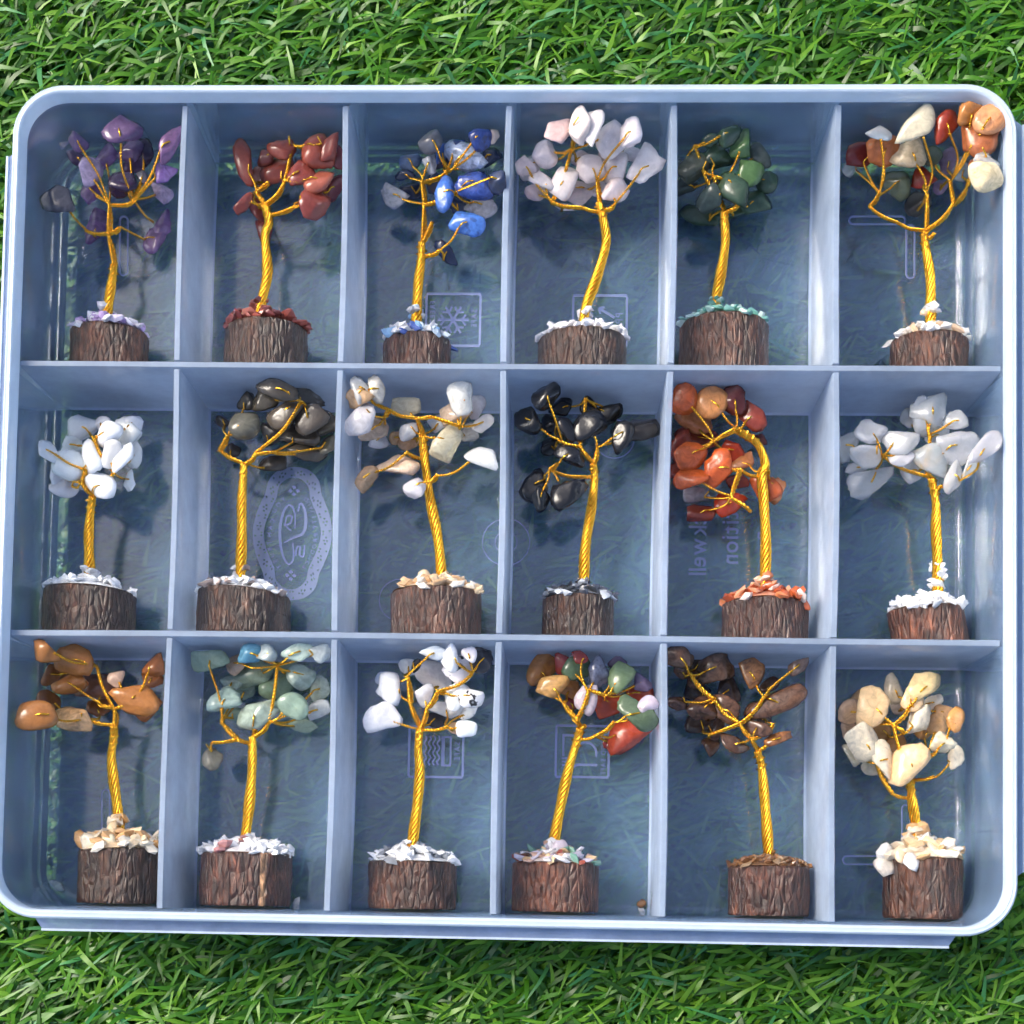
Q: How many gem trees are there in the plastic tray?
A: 18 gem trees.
